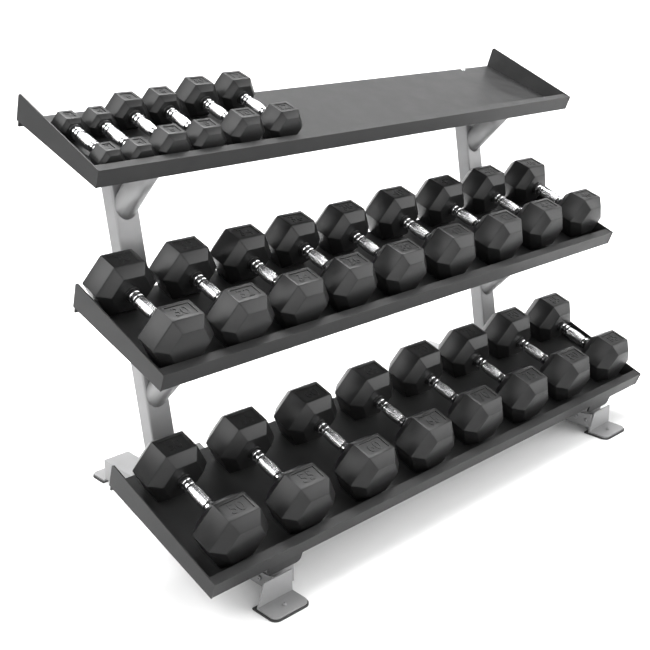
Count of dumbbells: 23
